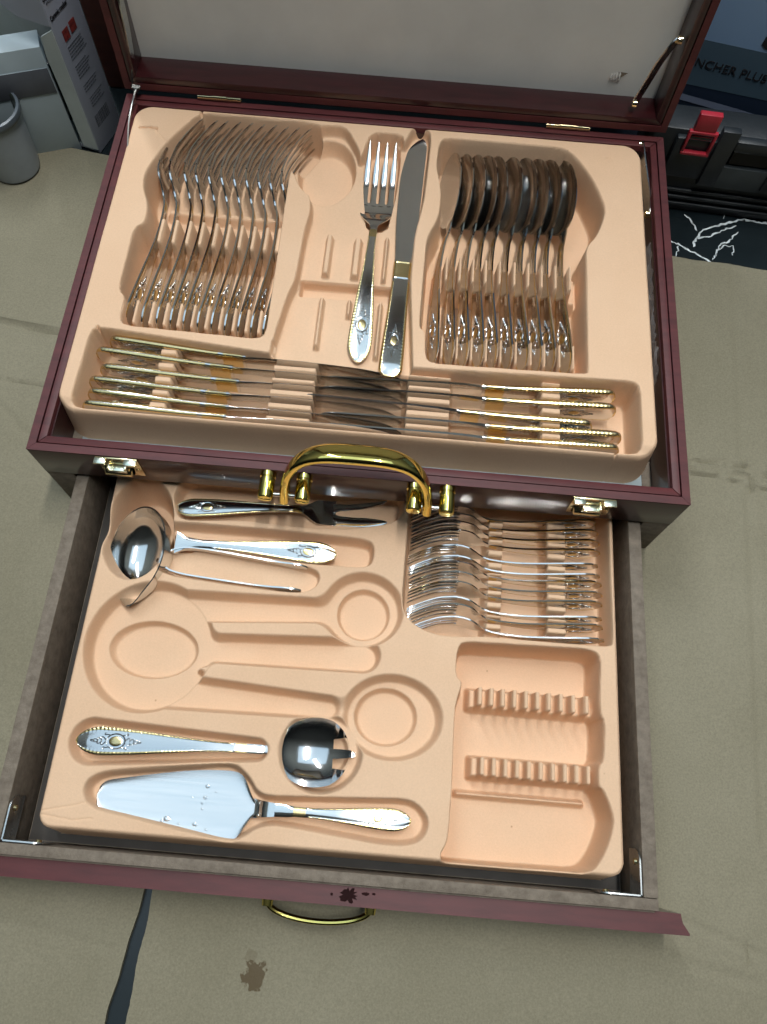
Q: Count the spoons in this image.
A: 10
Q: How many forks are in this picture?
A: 25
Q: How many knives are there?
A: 12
